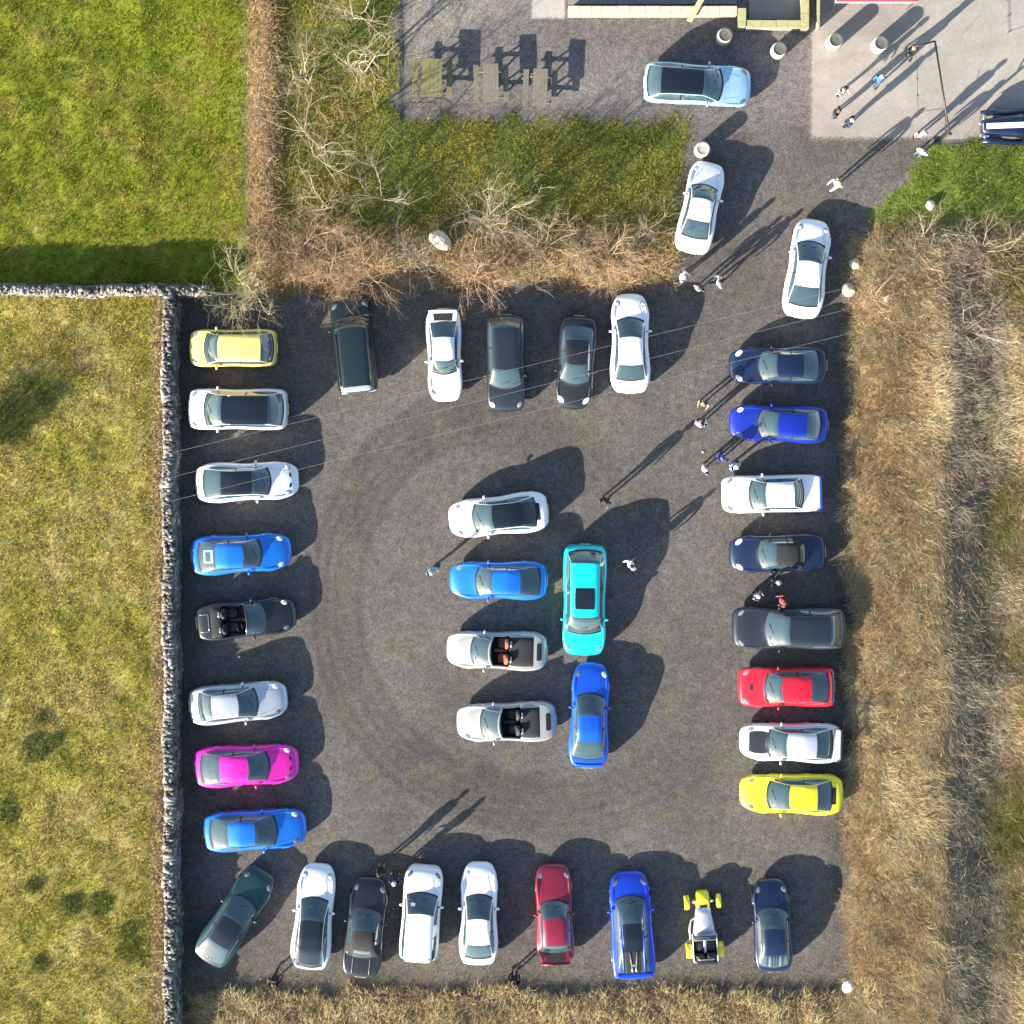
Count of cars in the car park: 40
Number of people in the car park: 26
